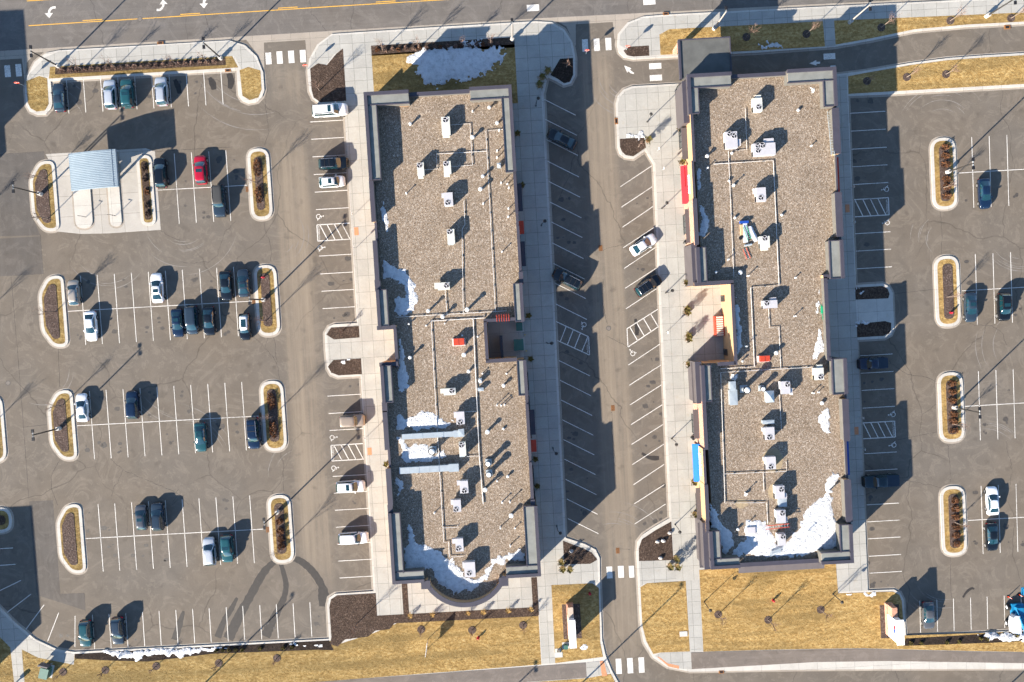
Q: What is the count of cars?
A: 44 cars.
